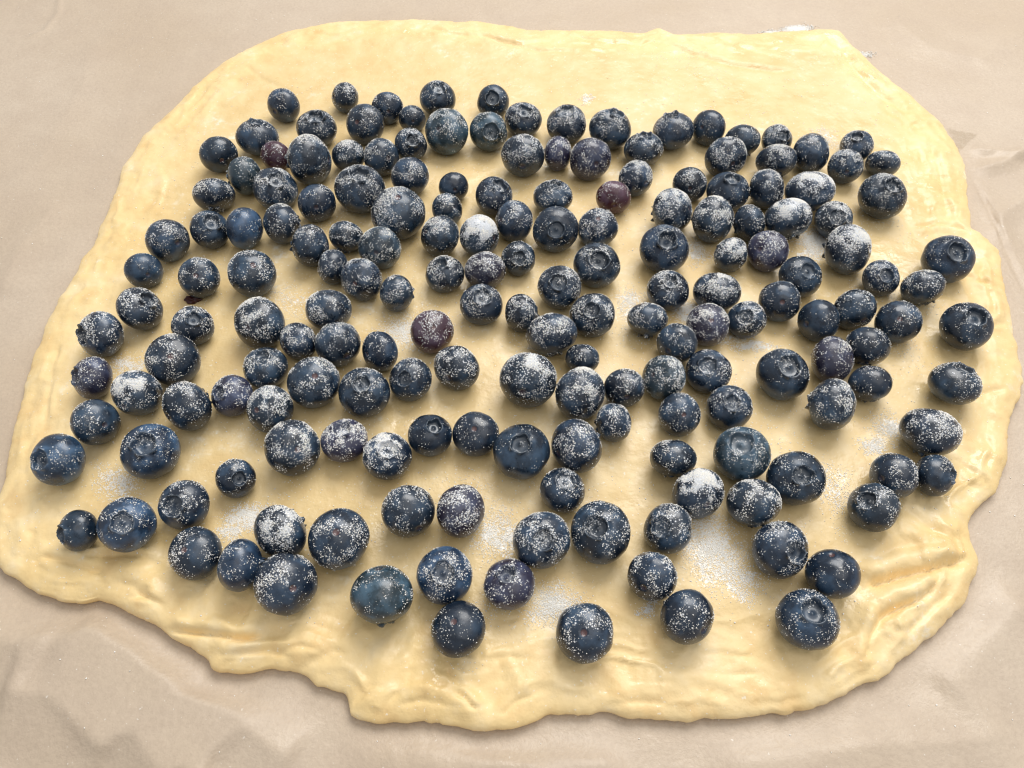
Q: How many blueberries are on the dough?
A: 182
